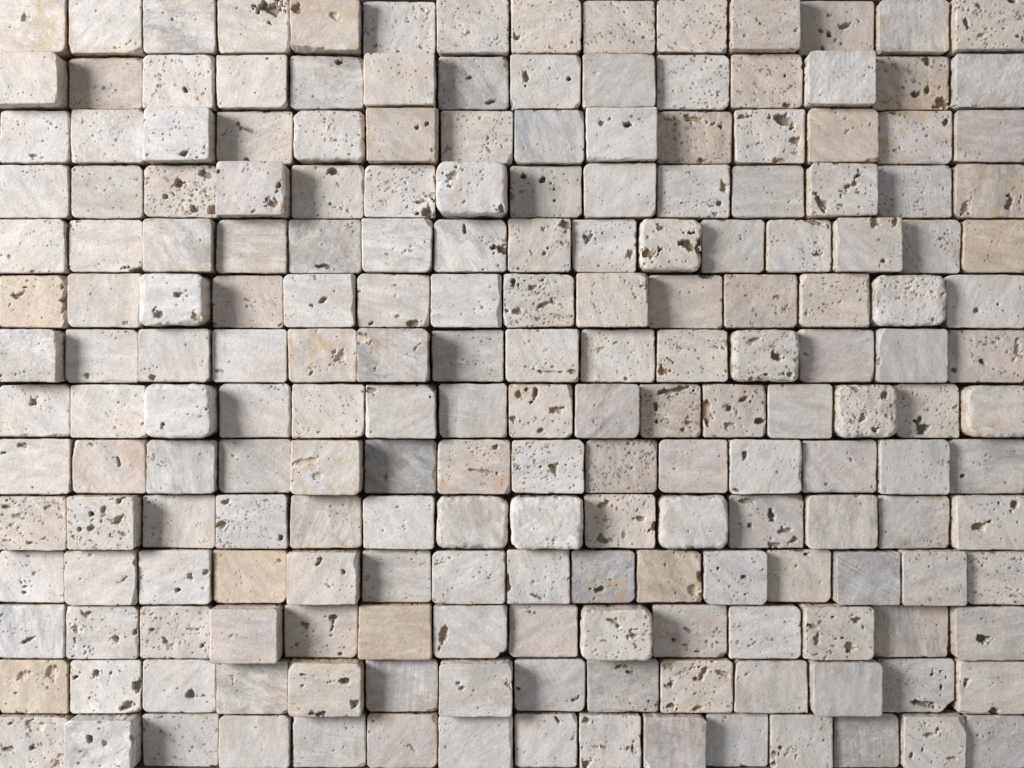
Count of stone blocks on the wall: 200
